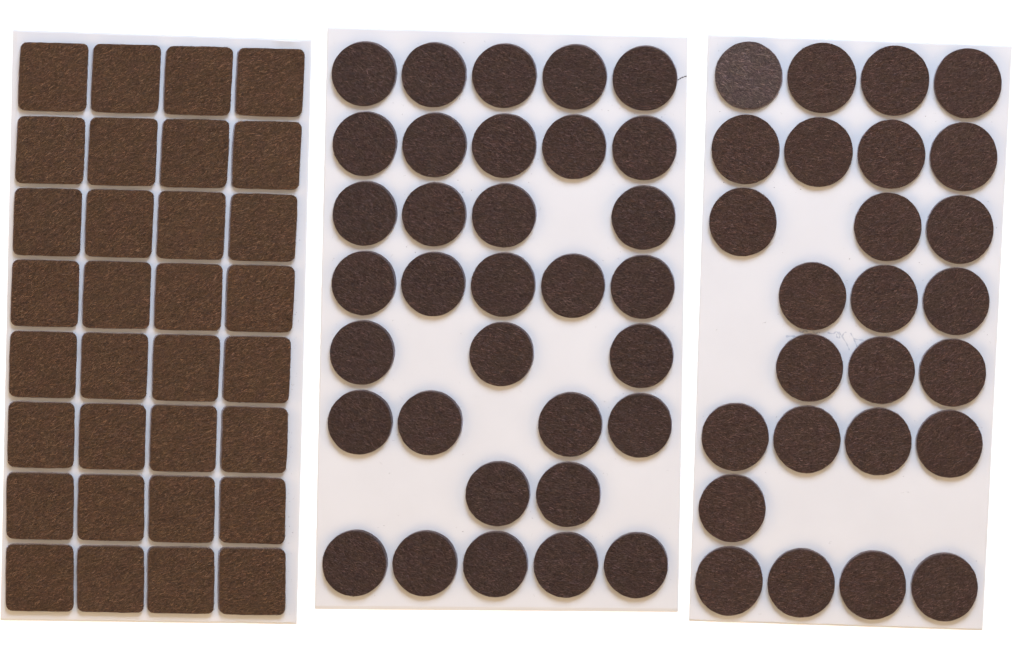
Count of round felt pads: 59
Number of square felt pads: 32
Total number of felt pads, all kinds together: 91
